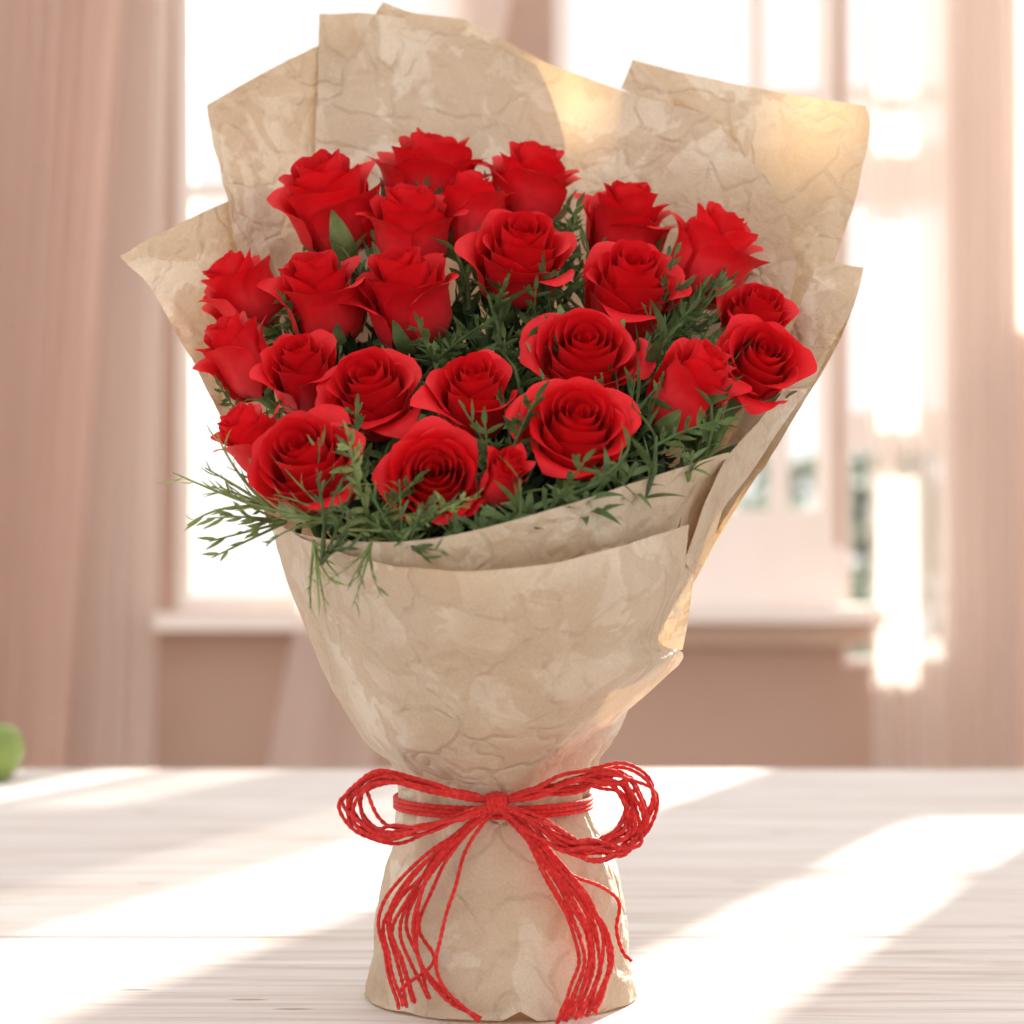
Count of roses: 25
